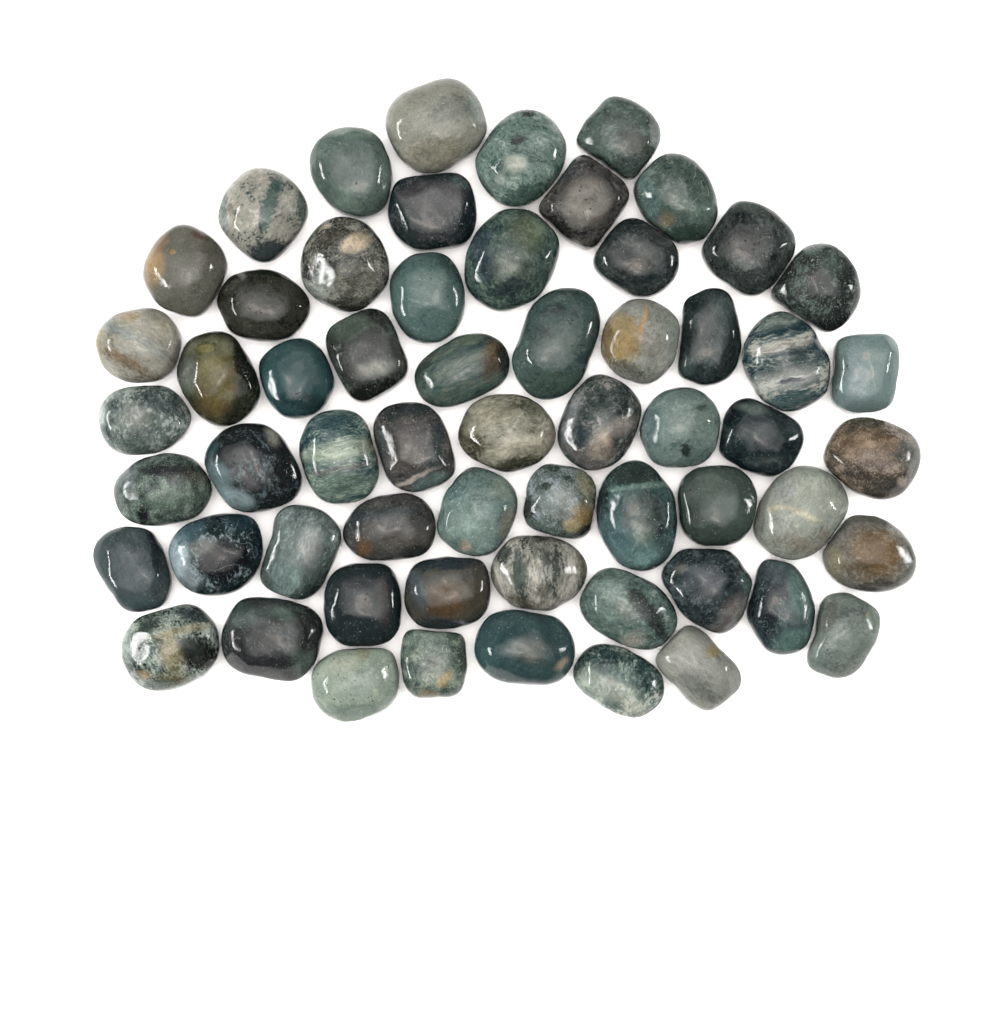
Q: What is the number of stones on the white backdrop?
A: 60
